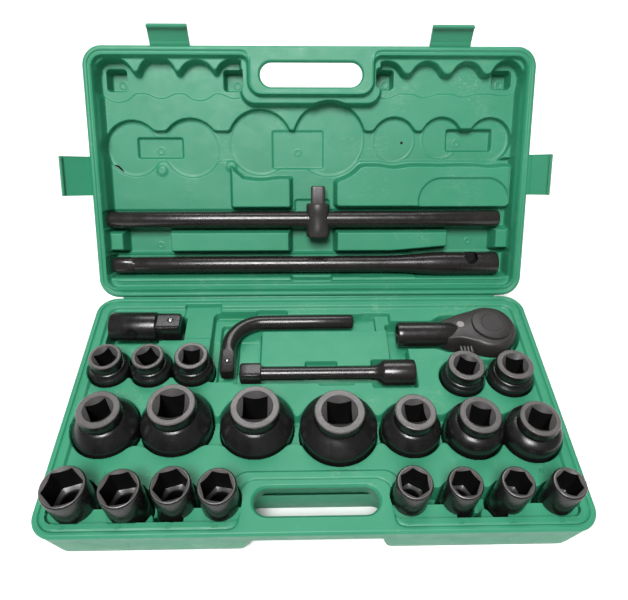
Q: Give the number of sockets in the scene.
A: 20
